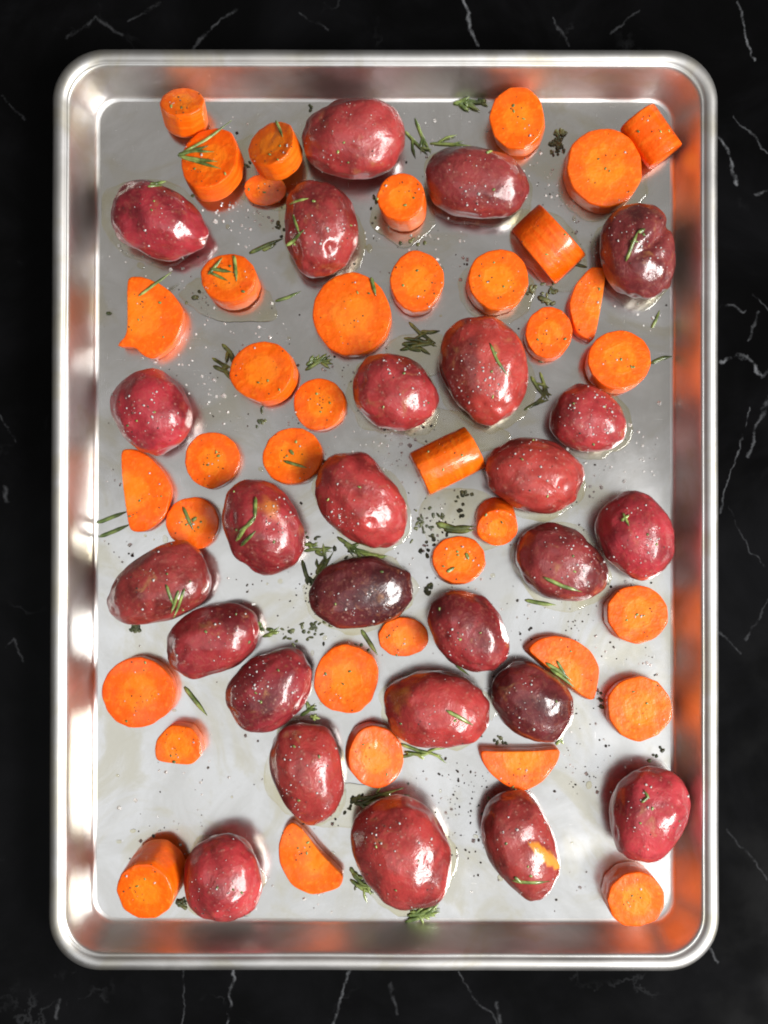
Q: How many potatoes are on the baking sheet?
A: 26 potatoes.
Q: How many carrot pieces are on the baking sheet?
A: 38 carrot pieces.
